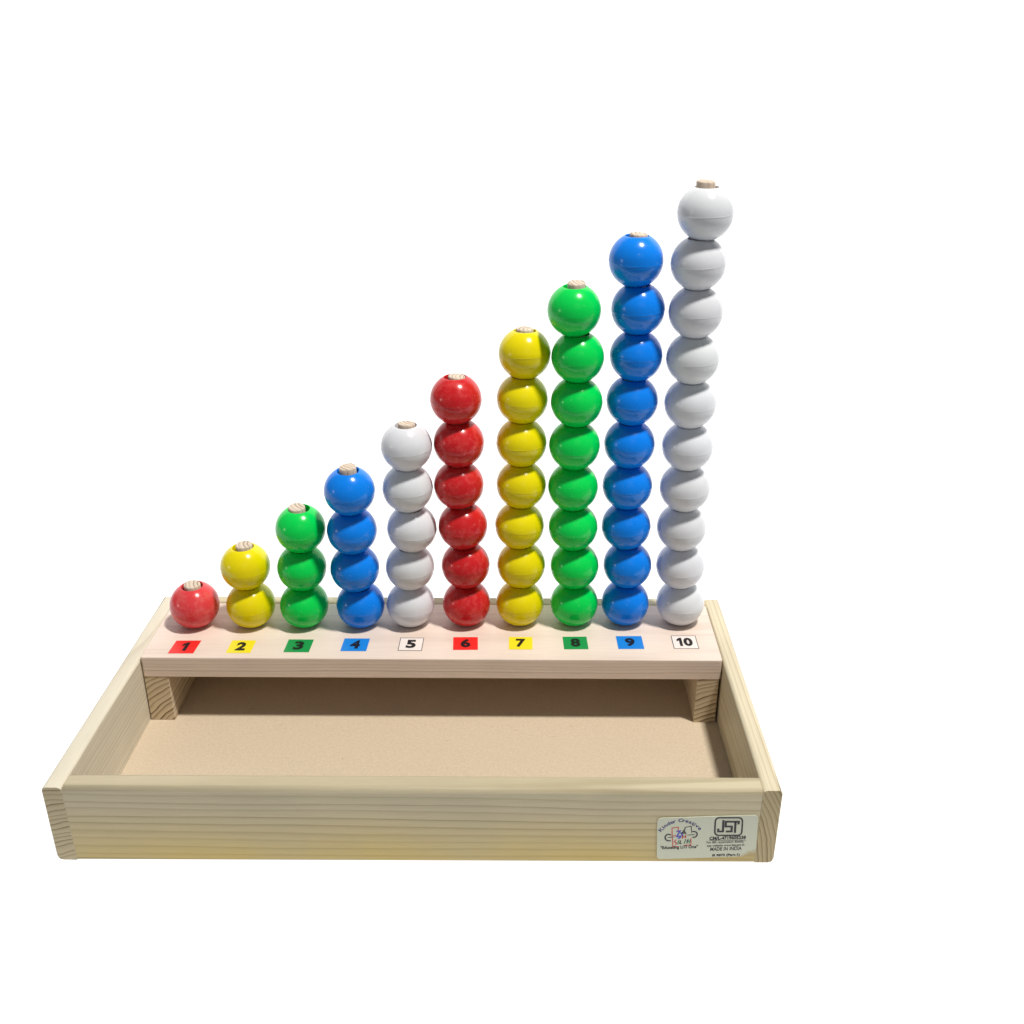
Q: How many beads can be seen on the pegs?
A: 55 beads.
